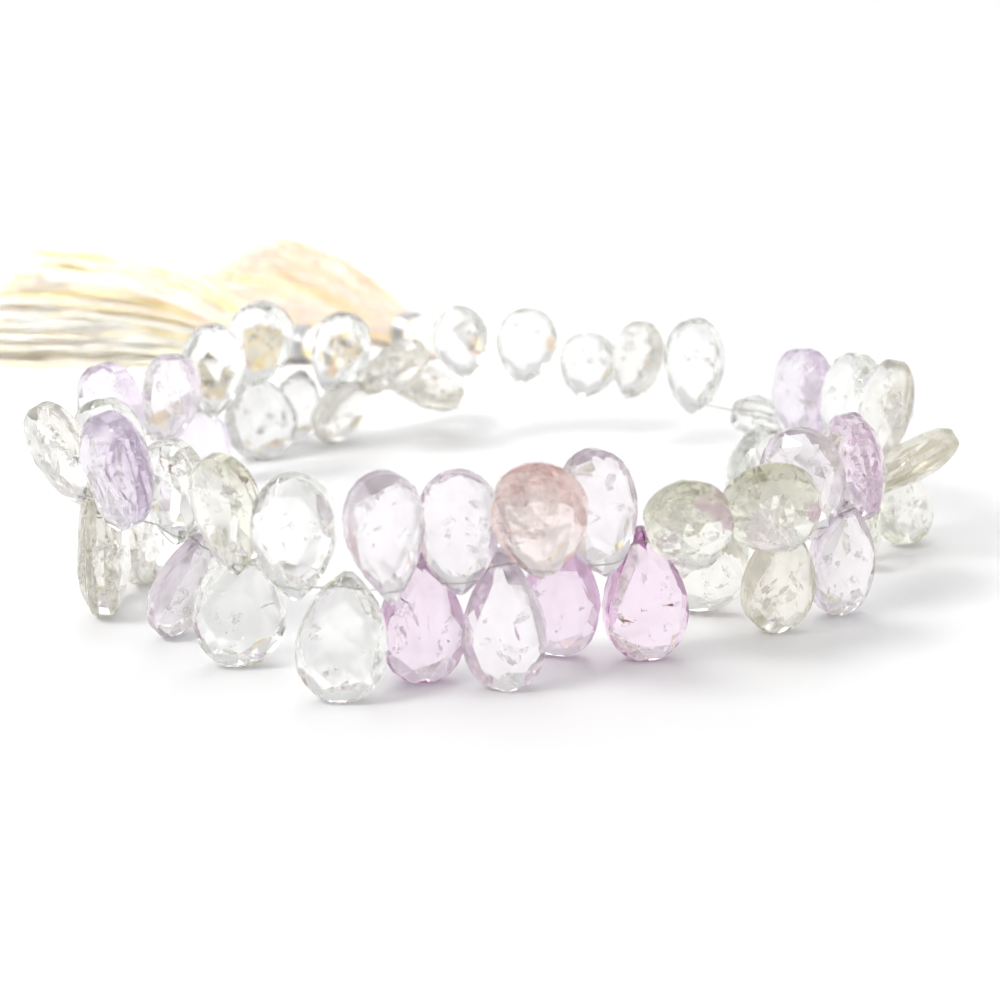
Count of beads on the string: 50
